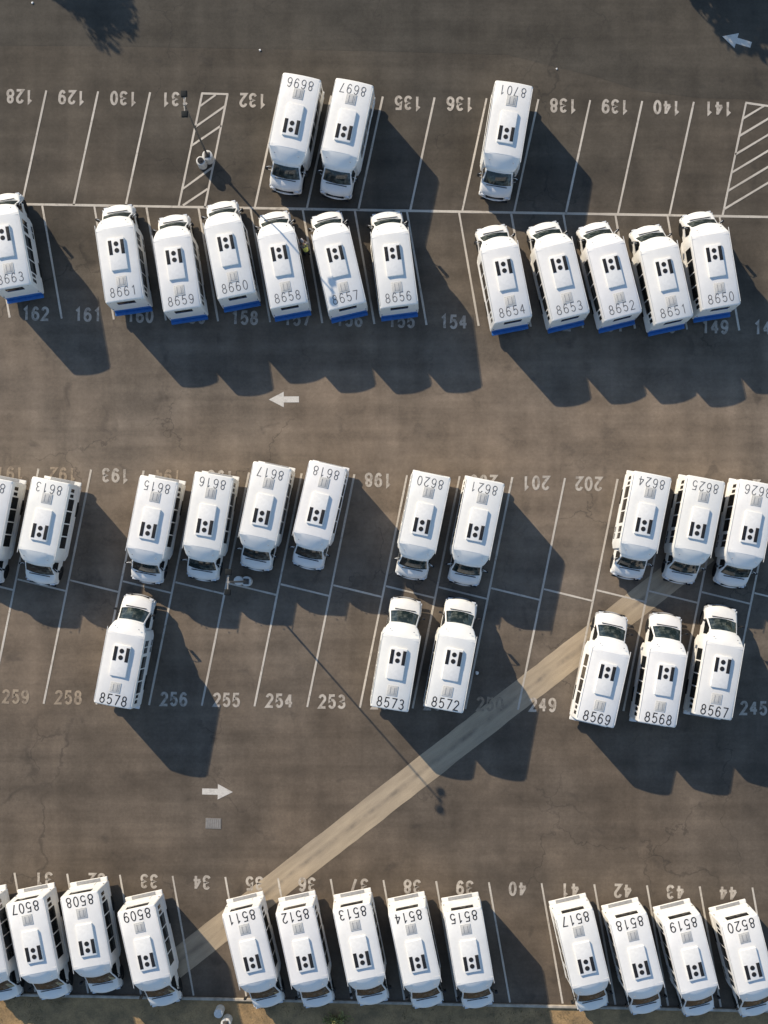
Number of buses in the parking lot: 45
